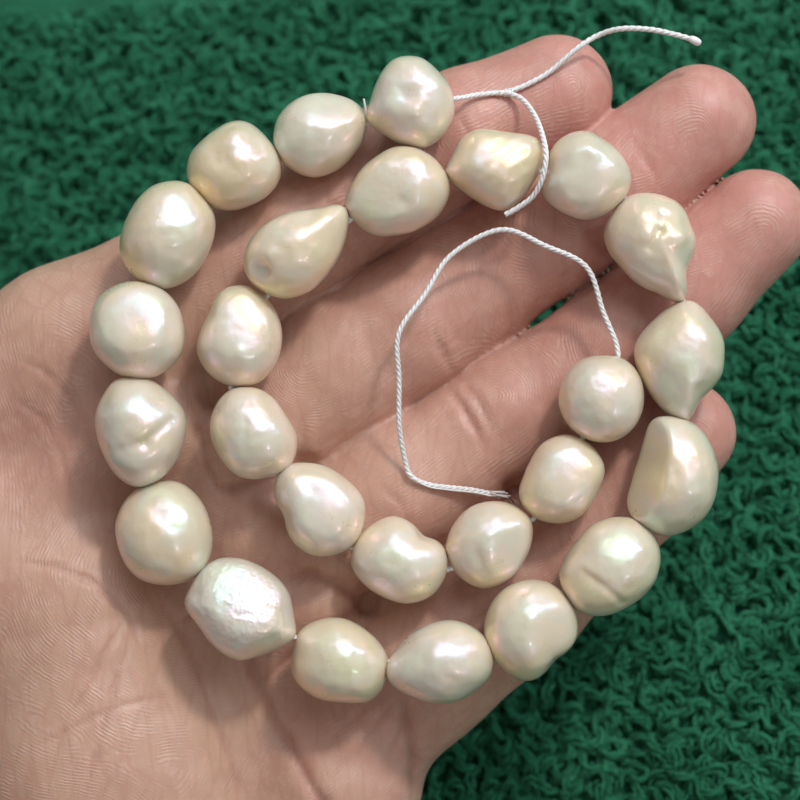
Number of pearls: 26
